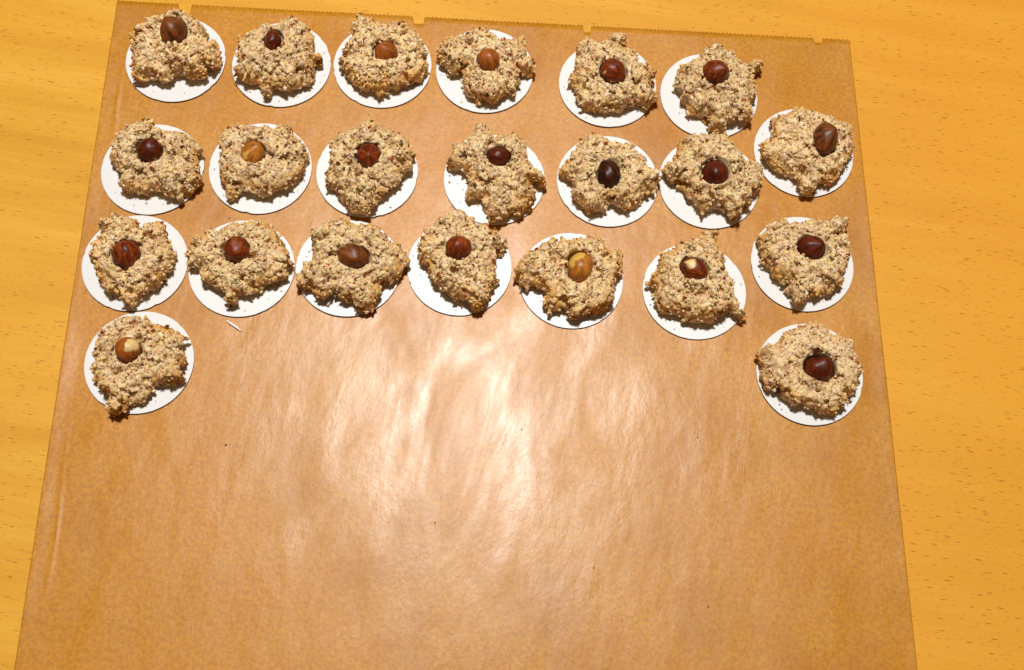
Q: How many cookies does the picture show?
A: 22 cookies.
